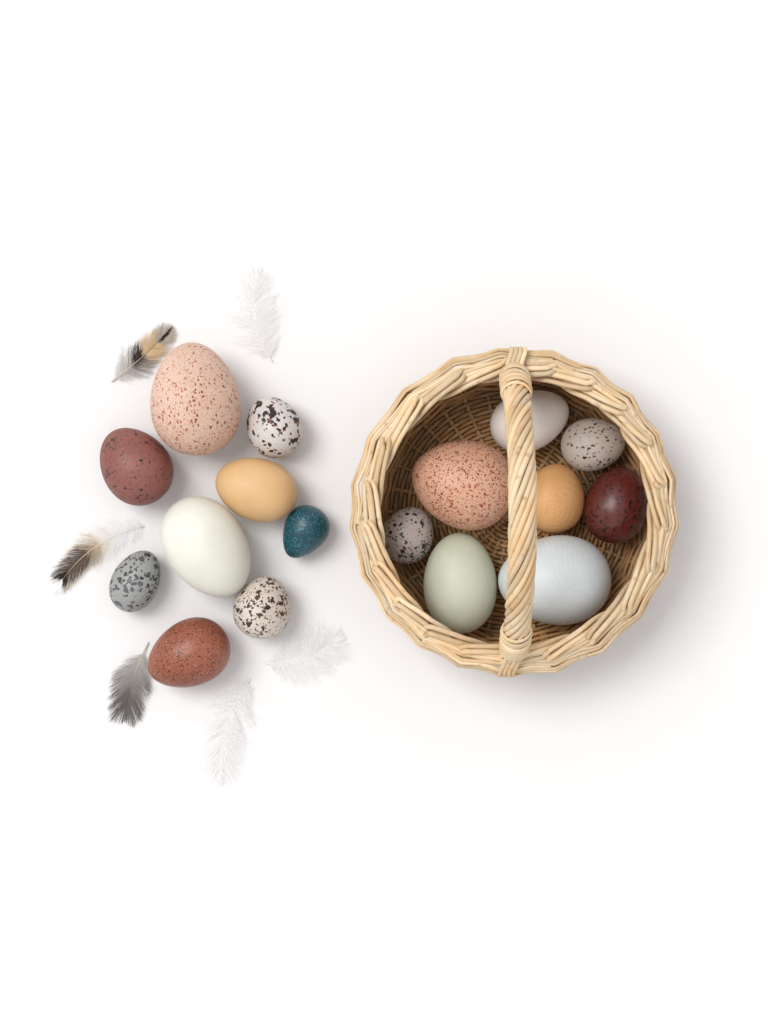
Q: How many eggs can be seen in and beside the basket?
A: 17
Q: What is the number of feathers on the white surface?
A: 6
